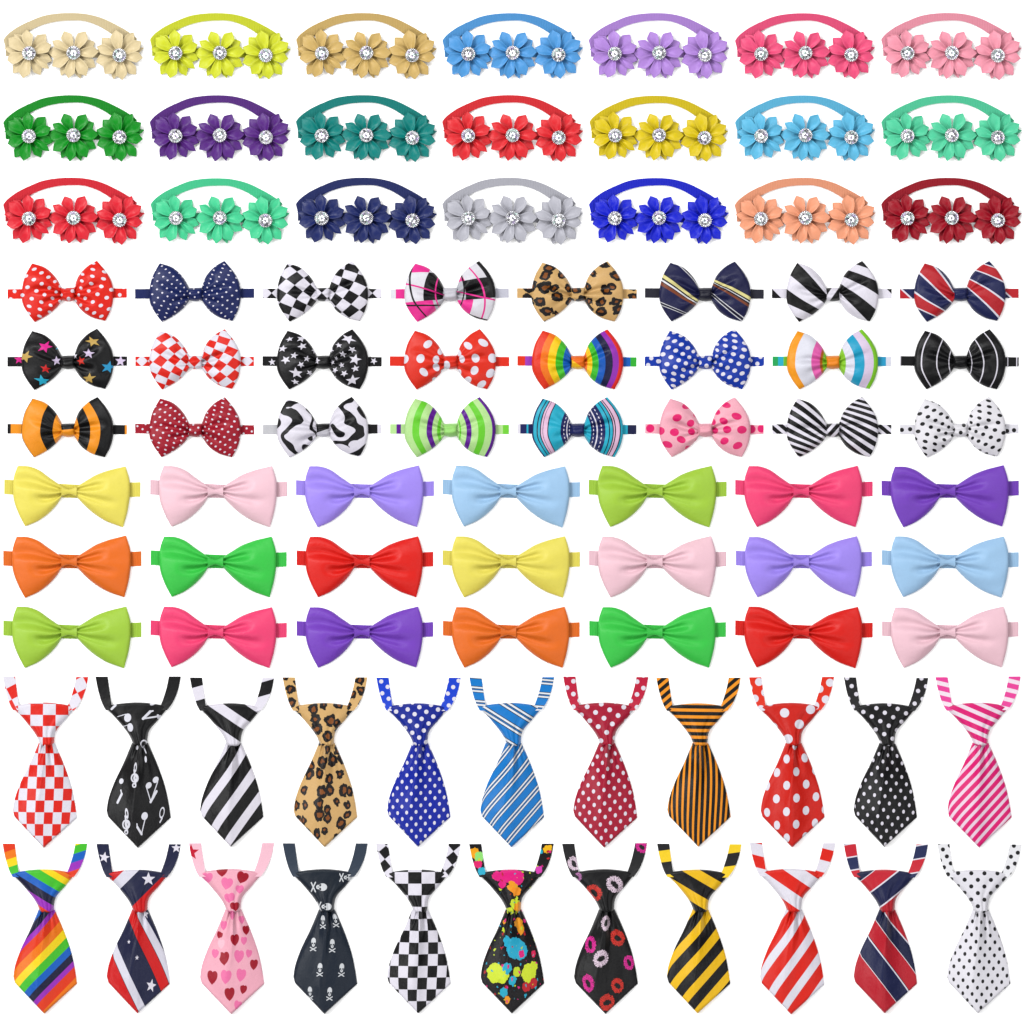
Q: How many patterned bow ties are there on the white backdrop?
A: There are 24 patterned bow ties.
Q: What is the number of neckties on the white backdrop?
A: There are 22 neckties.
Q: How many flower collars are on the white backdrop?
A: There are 21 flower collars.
